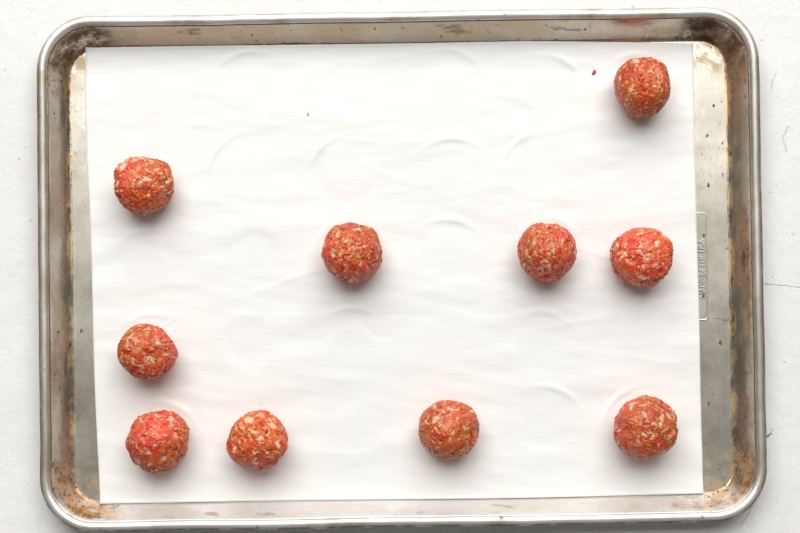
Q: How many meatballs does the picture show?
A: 10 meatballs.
